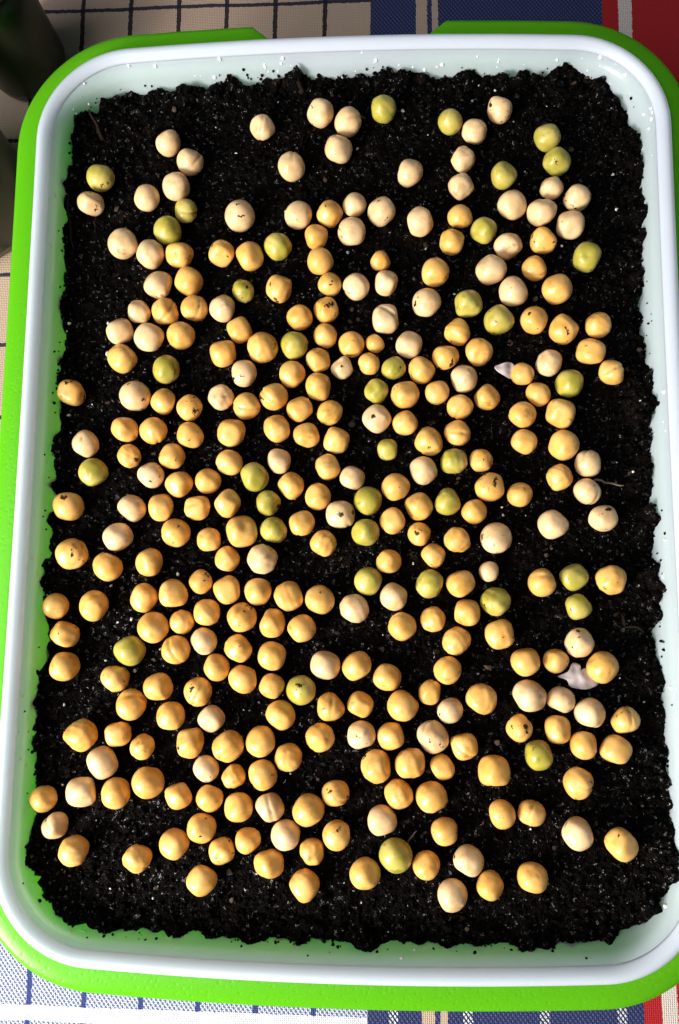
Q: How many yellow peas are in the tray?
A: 200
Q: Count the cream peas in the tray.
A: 85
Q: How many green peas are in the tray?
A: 37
